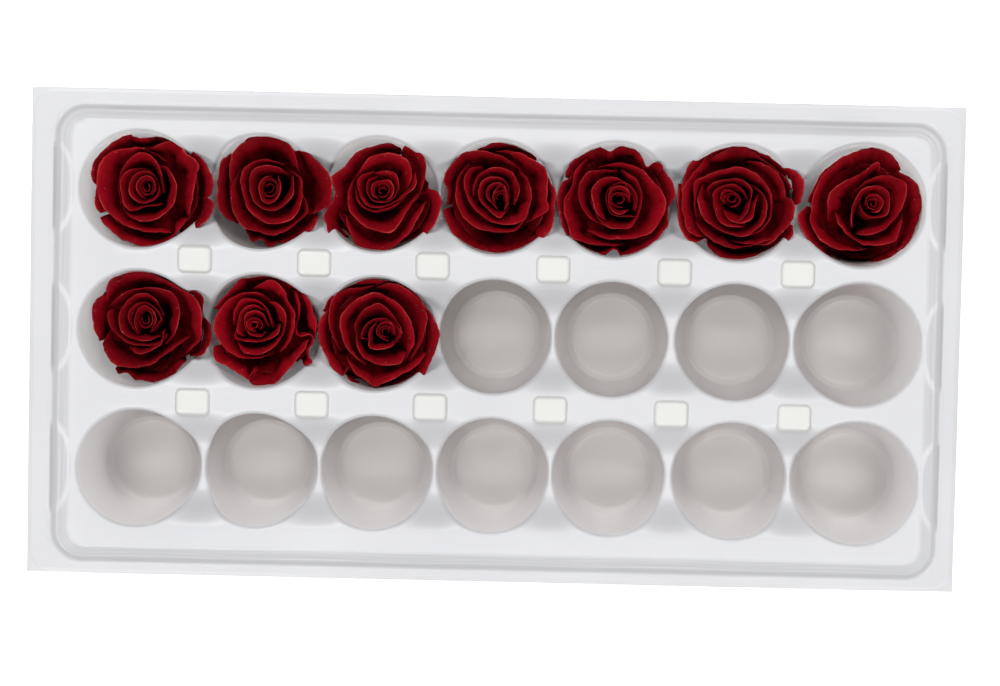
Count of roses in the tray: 10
